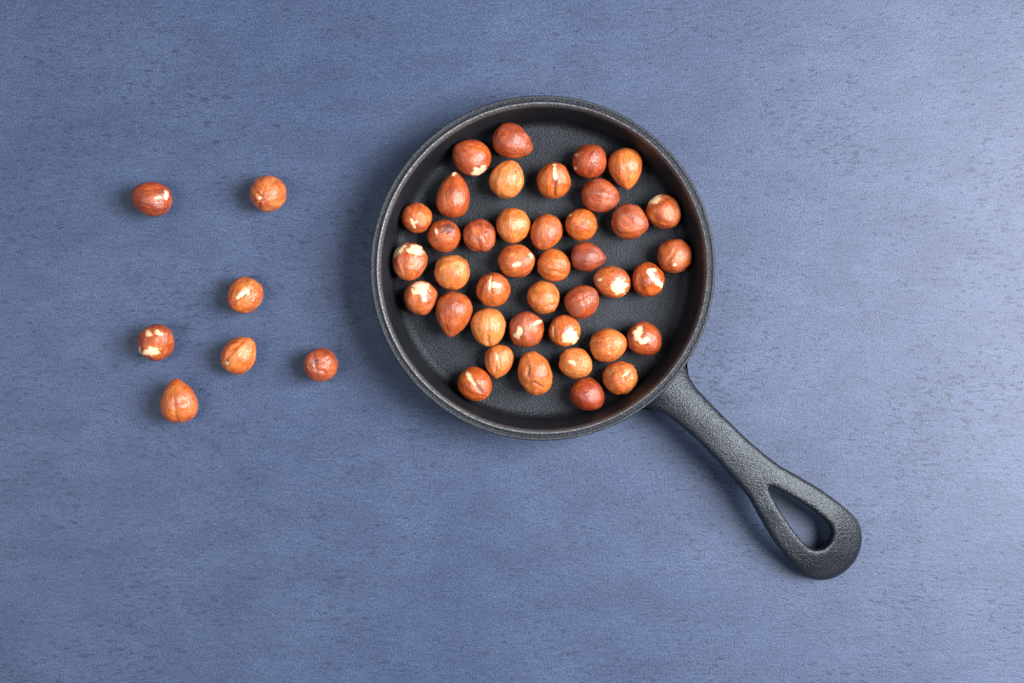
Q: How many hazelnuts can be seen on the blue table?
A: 47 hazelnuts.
